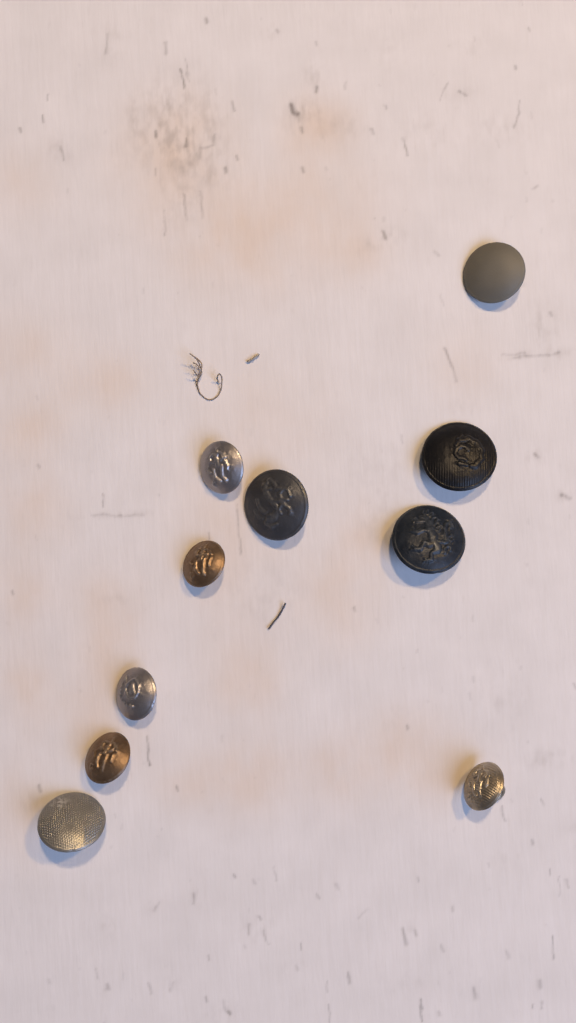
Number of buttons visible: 10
